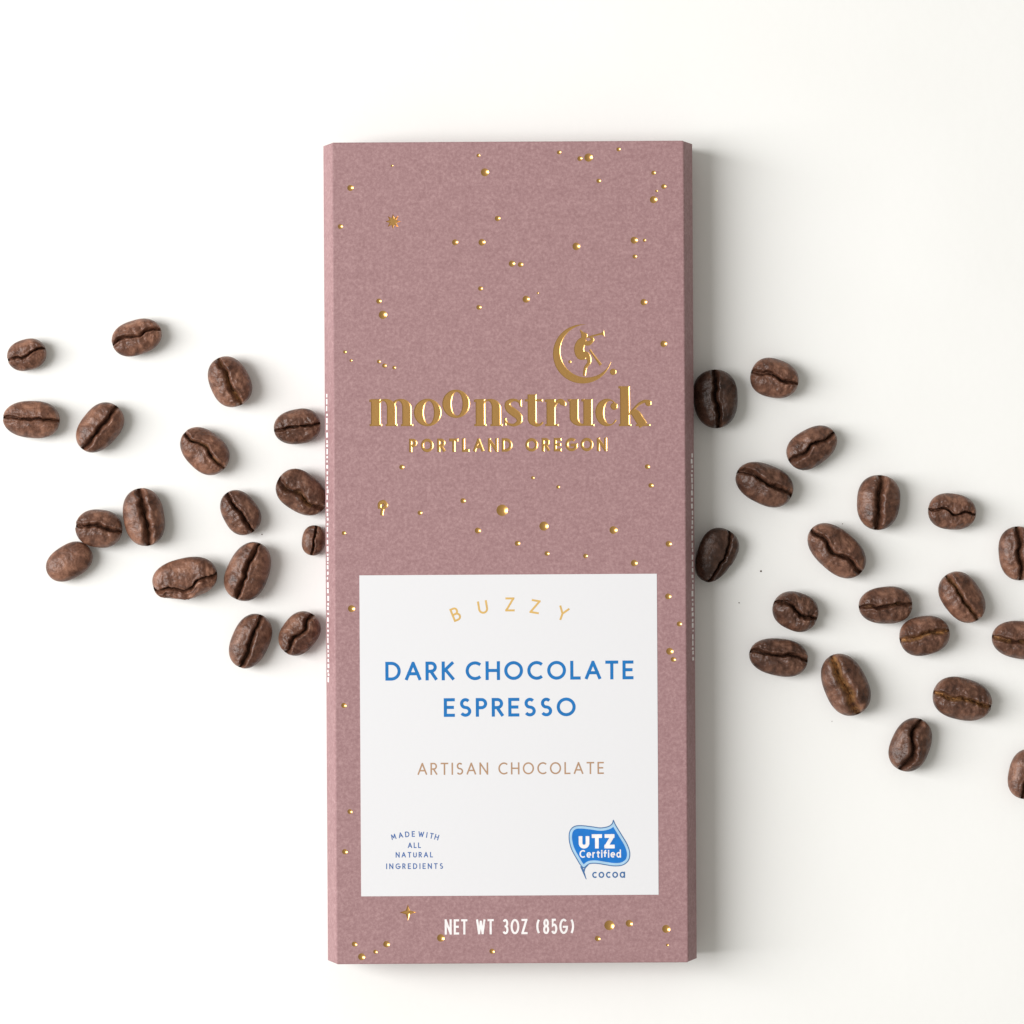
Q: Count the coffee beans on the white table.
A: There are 36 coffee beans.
